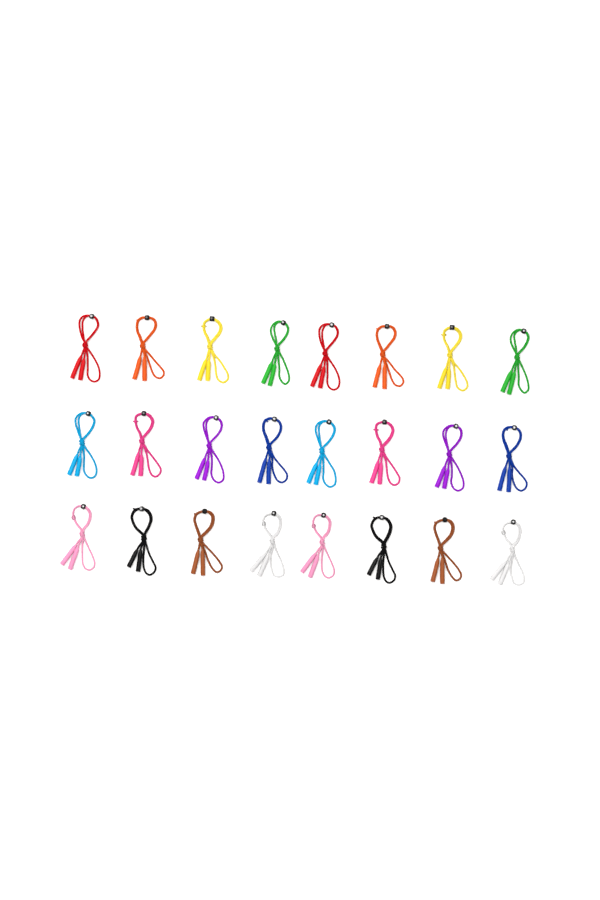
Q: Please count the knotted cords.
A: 24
